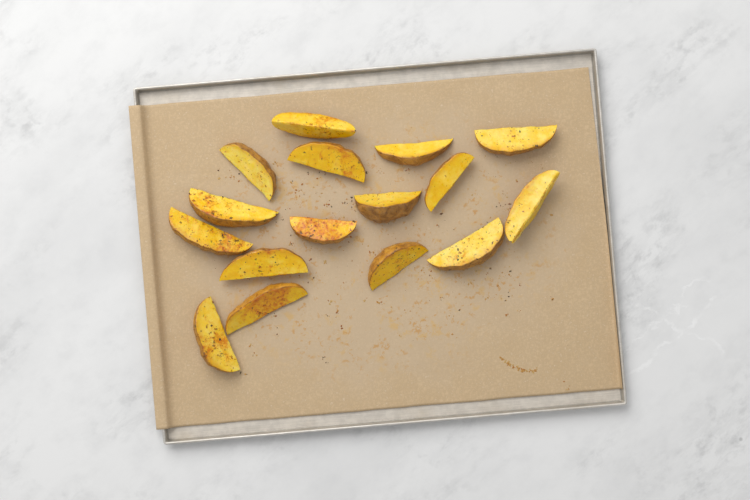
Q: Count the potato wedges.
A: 16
